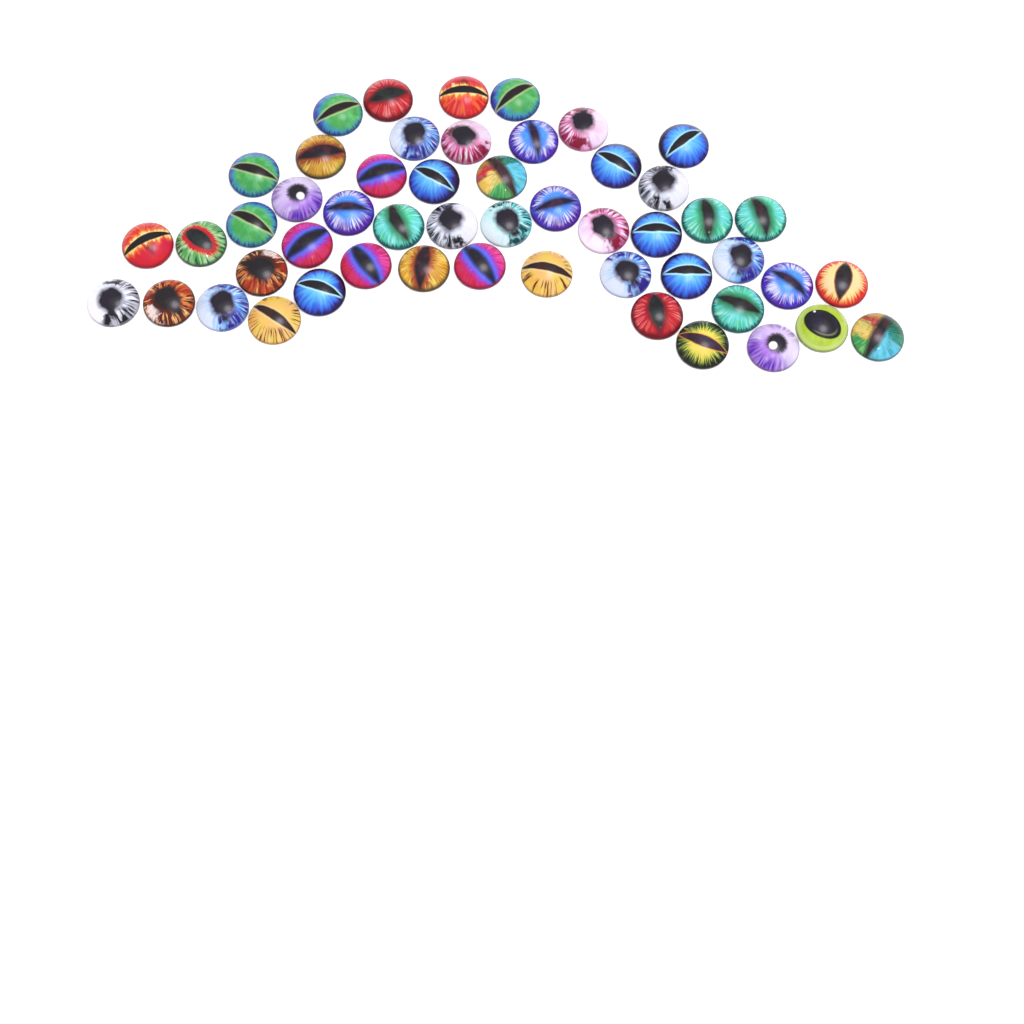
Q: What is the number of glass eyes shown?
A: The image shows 51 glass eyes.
